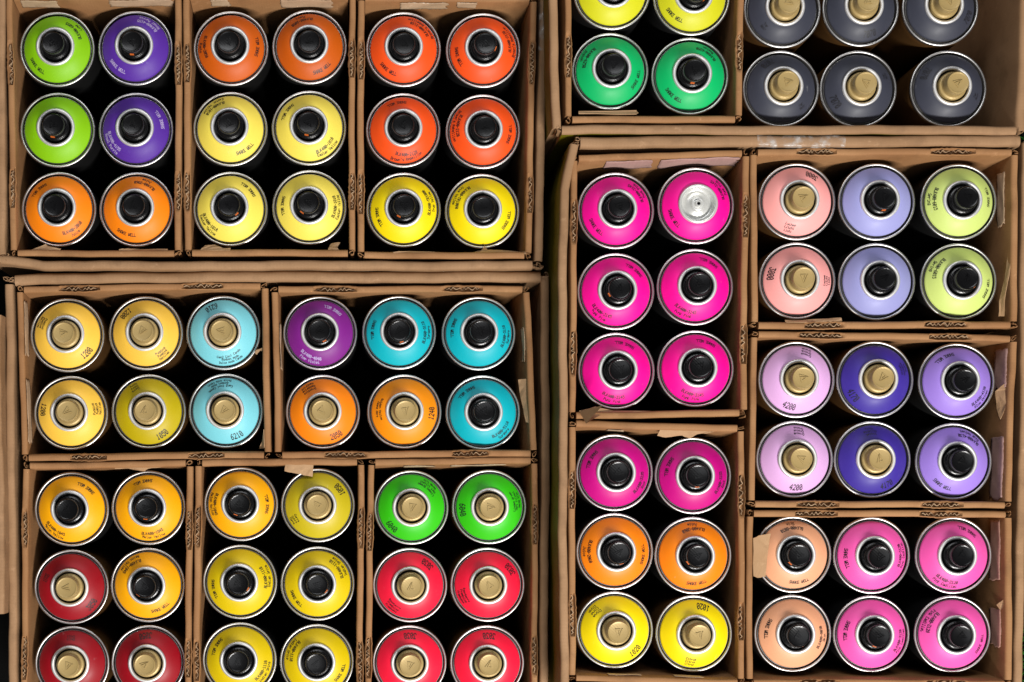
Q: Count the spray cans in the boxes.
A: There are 88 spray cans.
